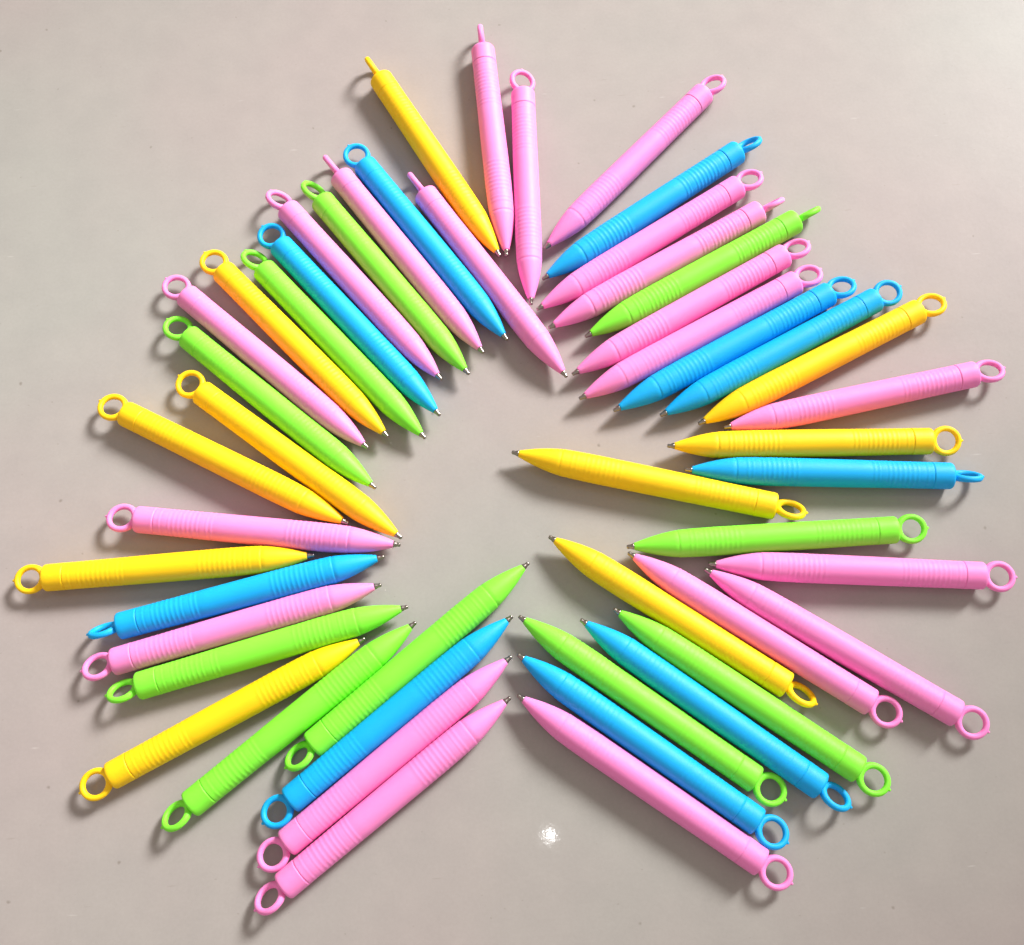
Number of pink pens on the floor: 20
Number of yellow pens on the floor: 10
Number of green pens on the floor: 10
